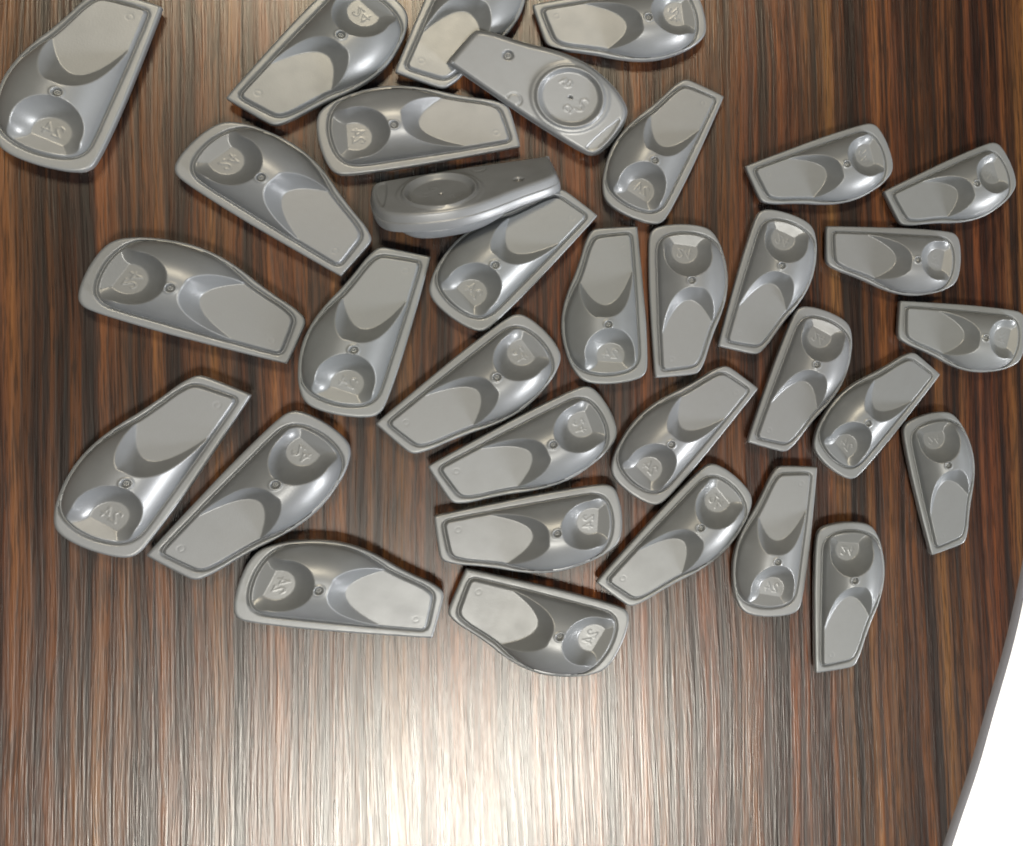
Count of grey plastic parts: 33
